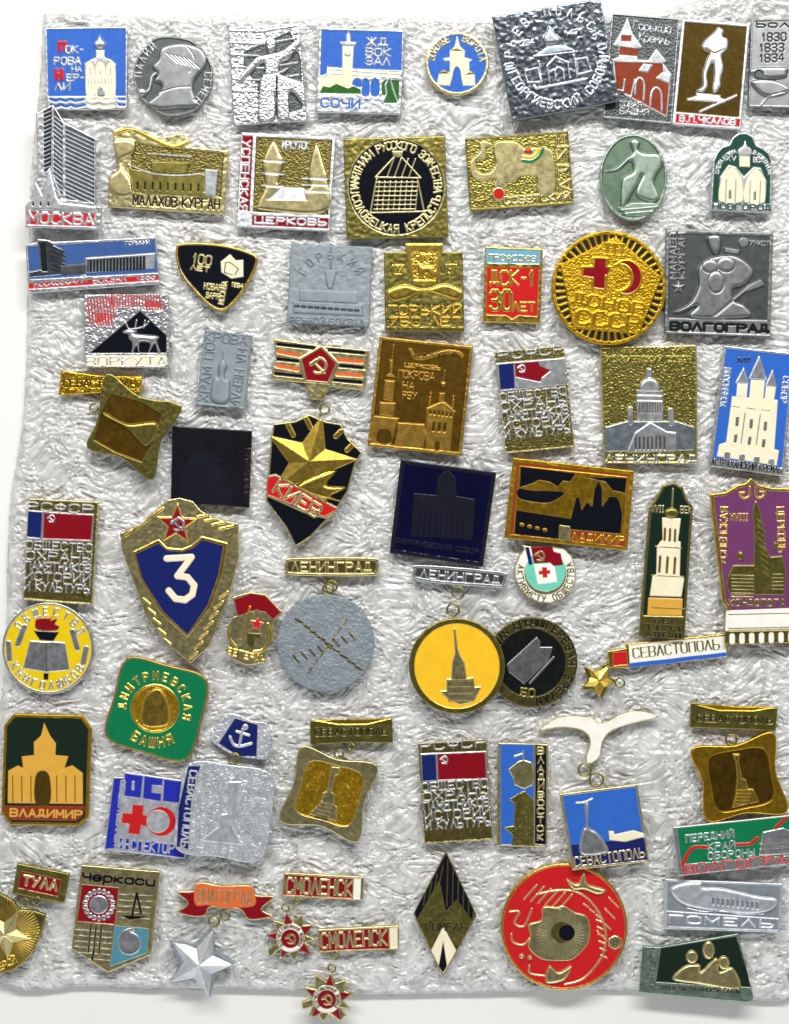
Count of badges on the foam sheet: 64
